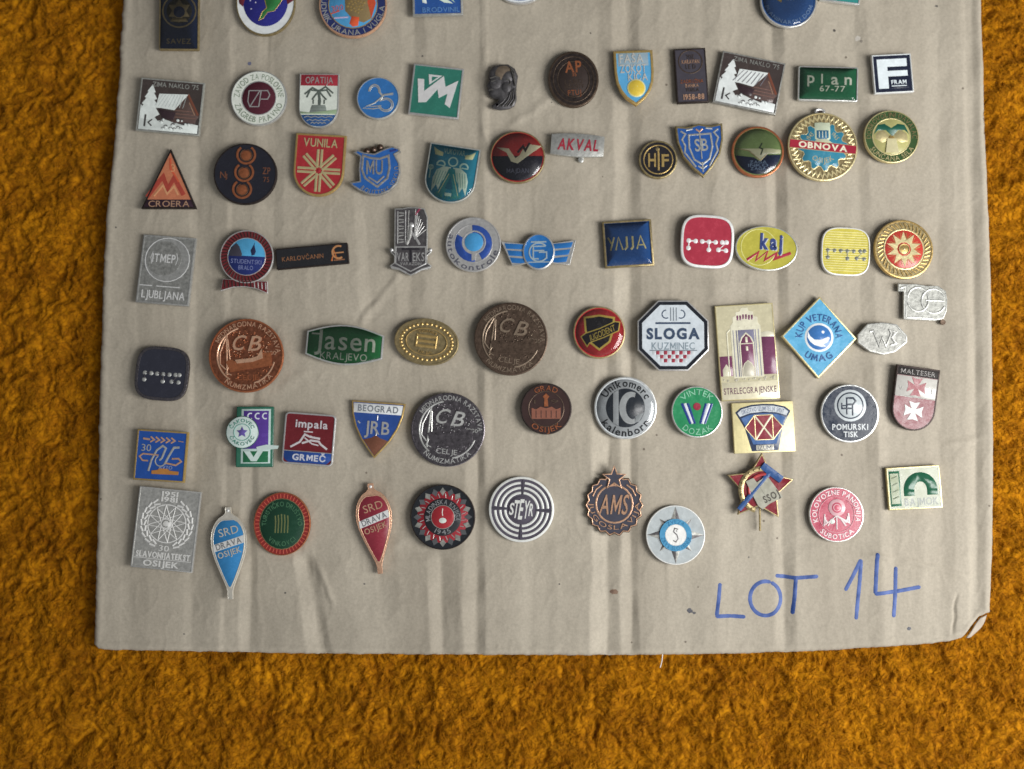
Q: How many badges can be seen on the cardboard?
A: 75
